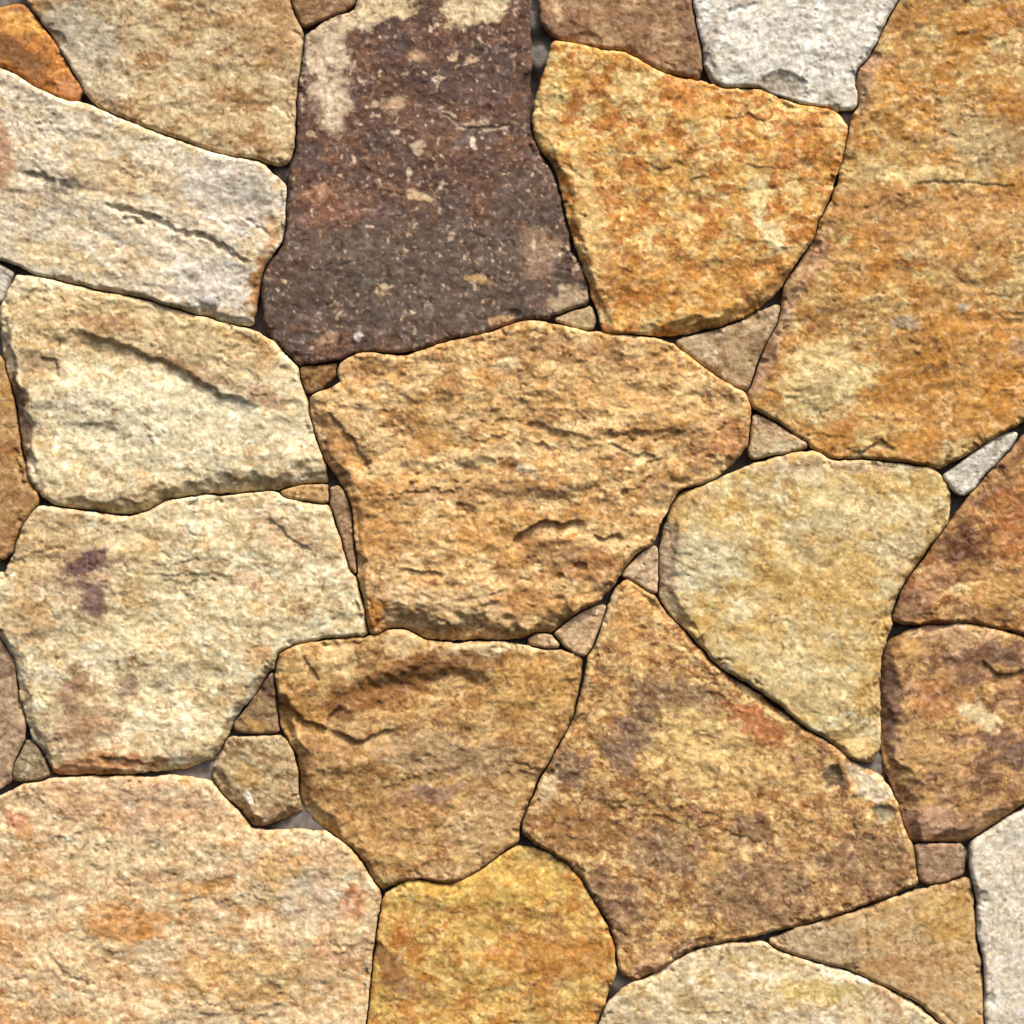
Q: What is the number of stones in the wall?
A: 39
